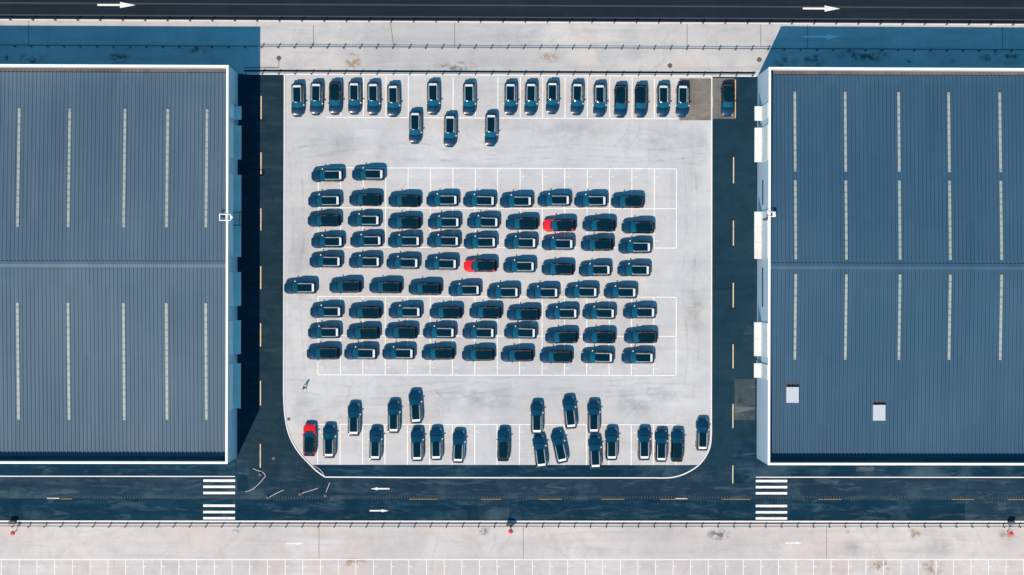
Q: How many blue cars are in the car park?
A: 113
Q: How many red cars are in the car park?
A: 3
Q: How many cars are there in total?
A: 116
